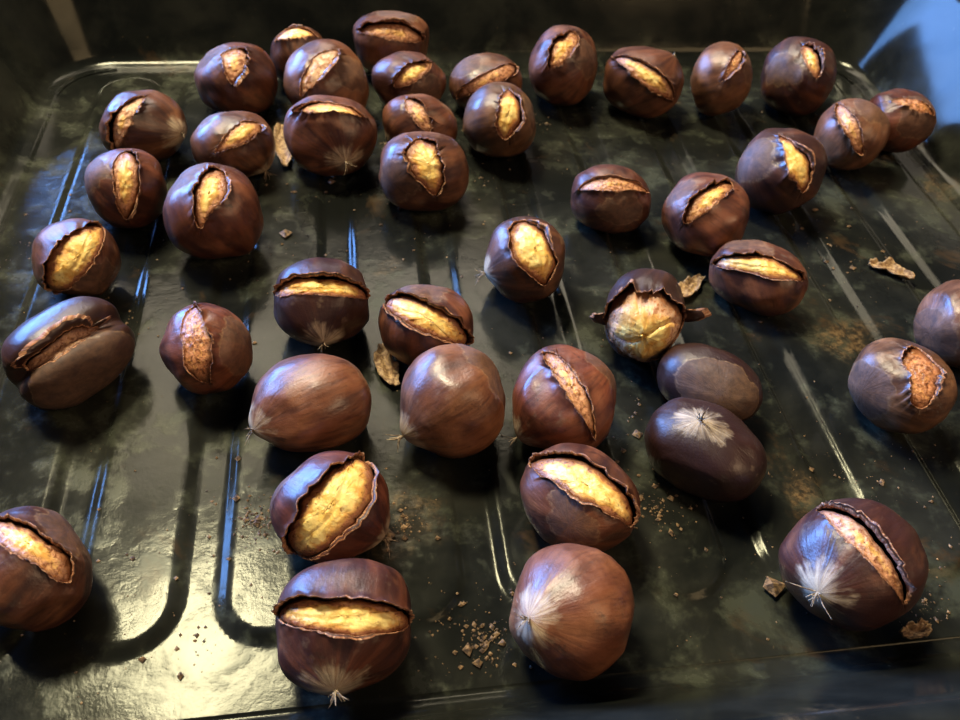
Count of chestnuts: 44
